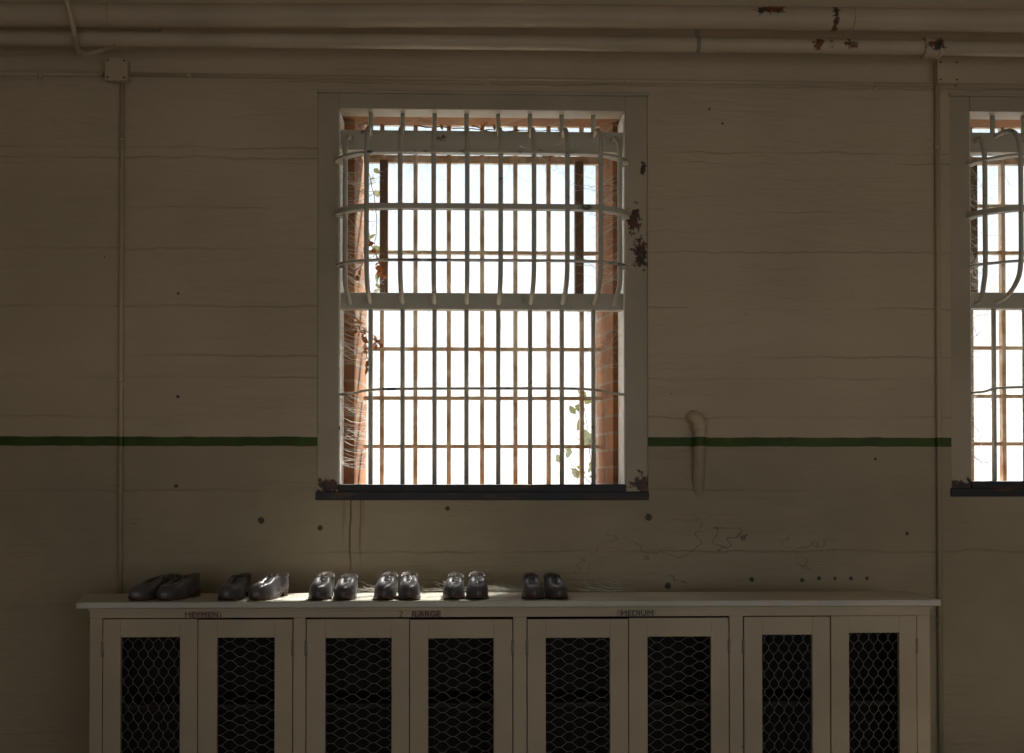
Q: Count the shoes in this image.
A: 12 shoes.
